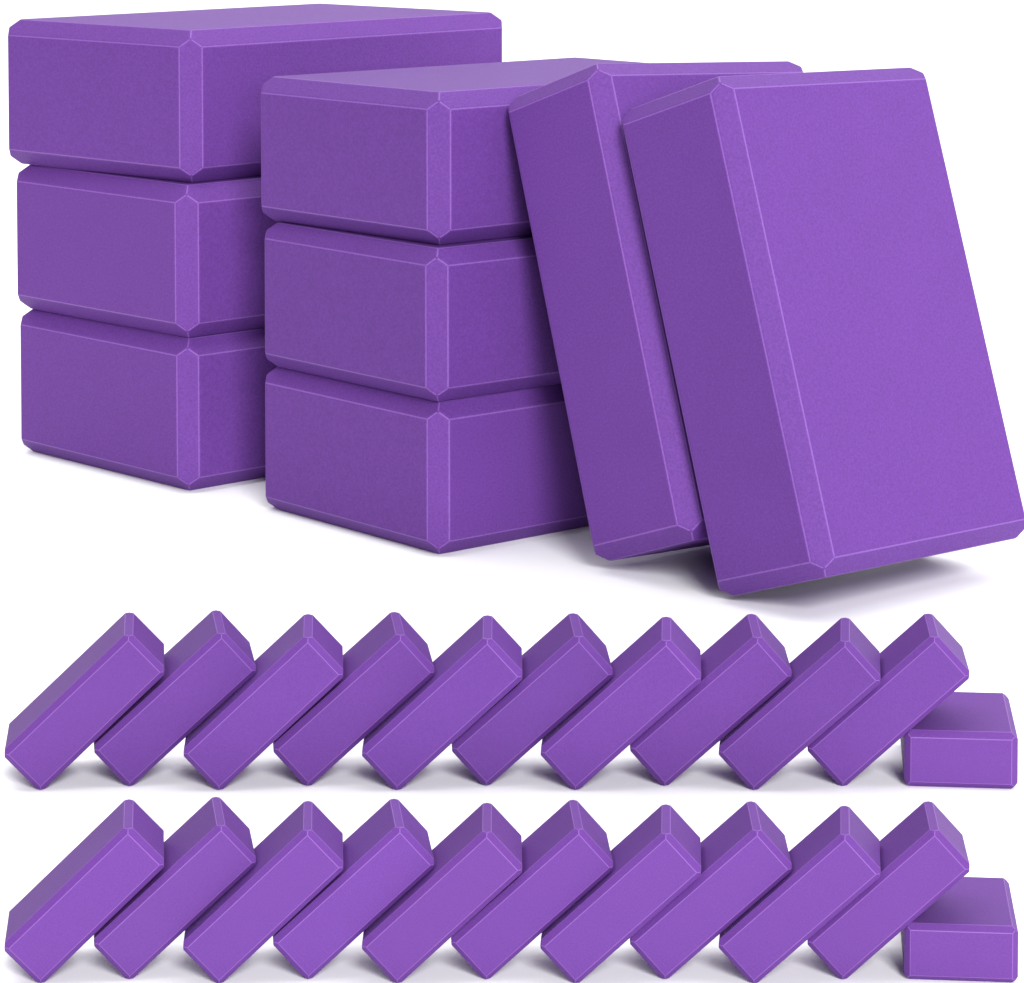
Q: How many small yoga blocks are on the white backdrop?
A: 22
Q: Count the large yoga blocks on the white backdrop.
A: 8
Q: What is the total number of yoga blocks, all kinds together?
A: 30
